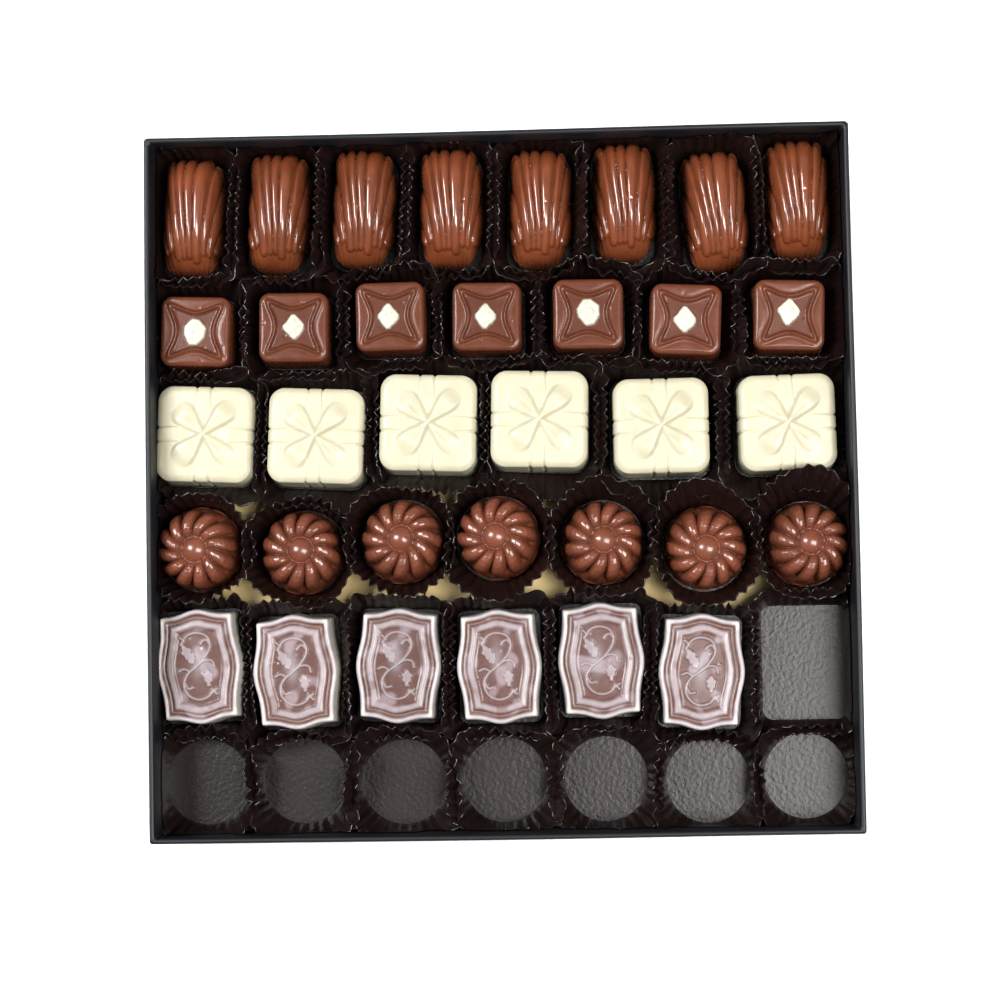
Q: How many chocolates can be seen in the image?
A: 34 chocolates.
